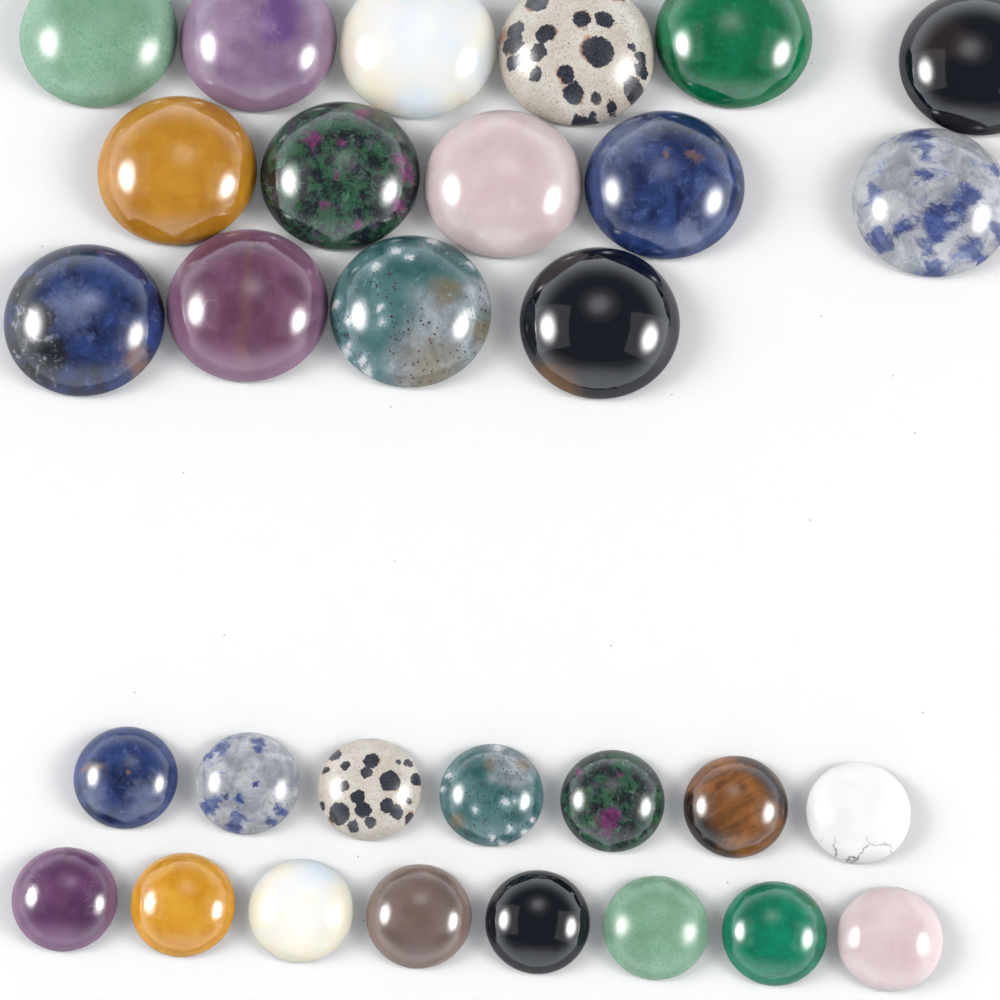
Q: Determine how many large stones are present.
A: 15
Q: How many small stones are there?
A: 15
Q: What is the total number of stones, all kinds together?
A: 30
